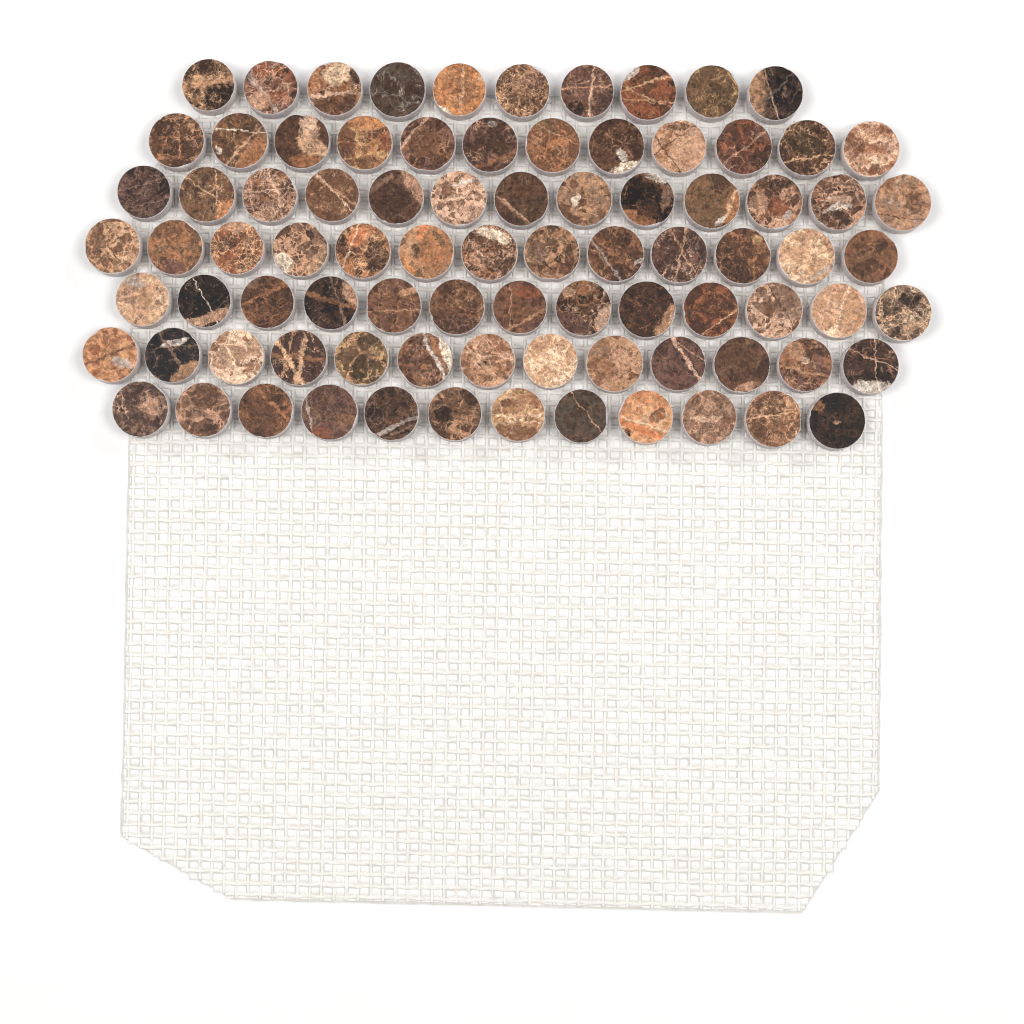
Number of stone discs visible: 86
